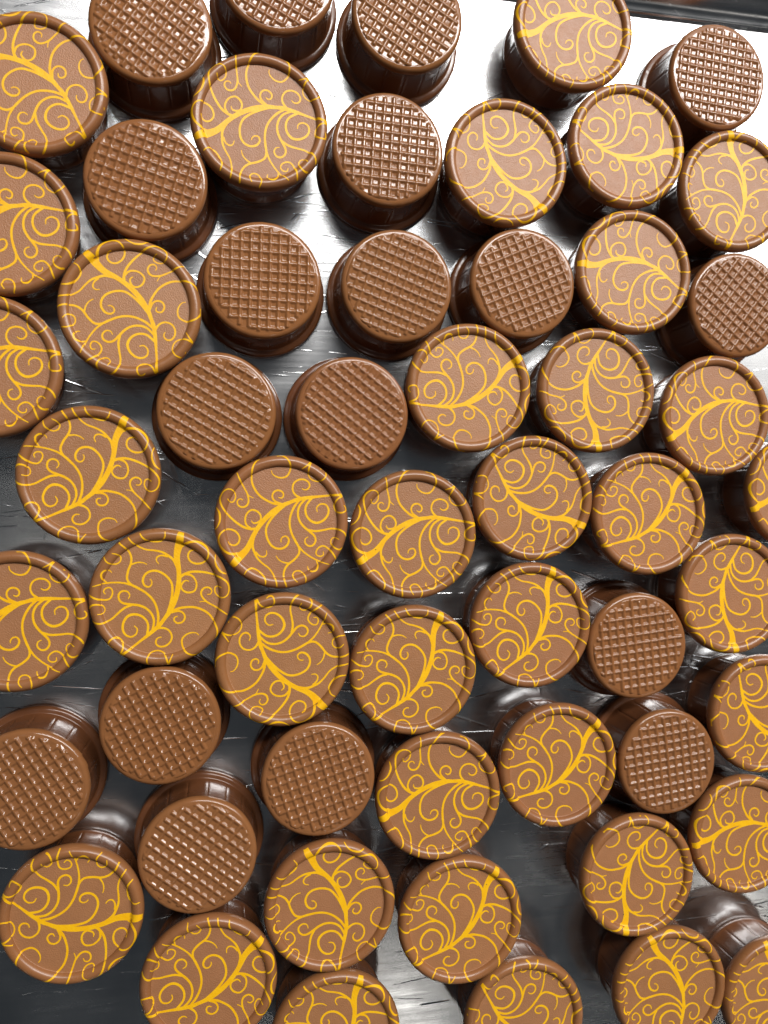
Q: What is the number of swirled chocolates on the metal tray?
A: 38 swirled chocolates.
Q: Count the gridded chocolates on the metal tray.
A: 18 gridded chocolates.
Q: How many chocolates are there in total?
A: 56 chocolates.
